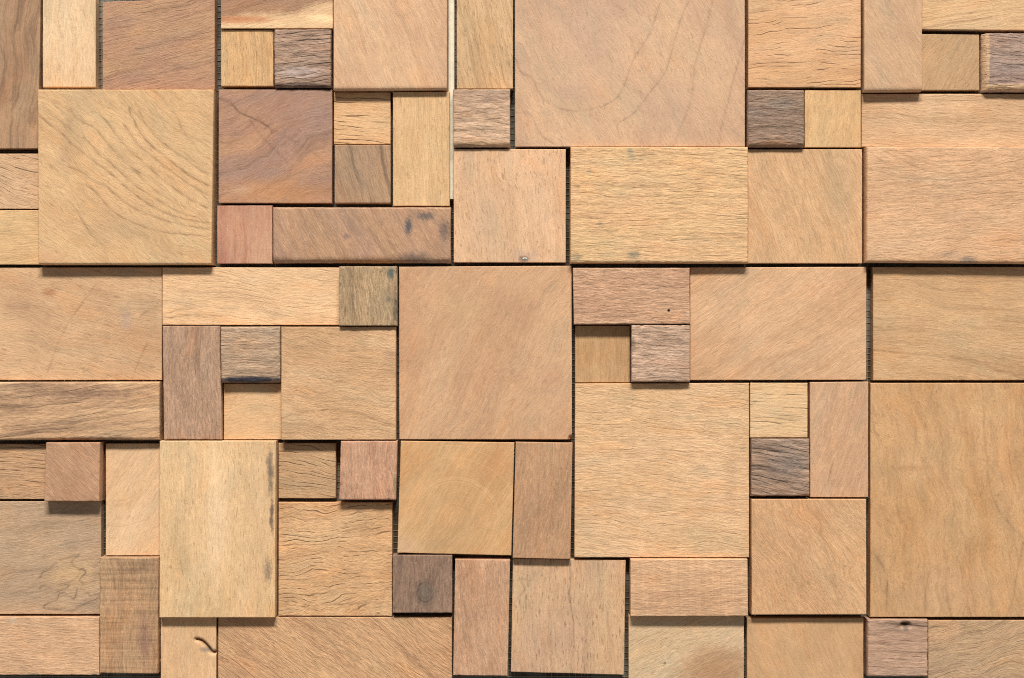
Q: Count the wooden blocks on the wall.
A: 73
